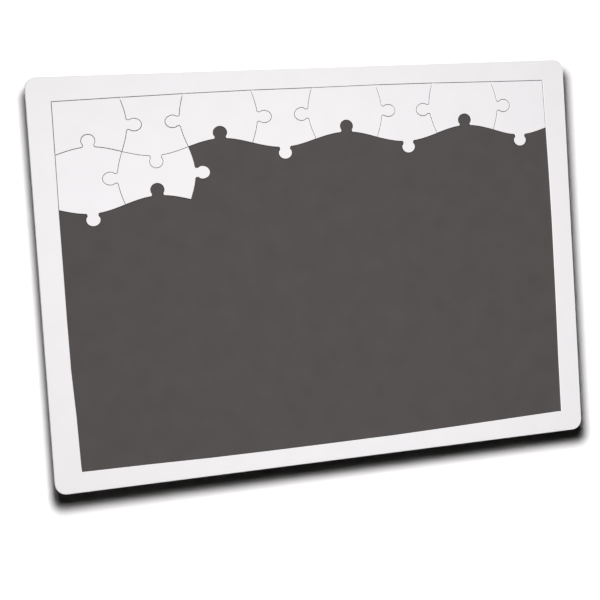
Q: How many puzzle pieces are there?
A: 10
